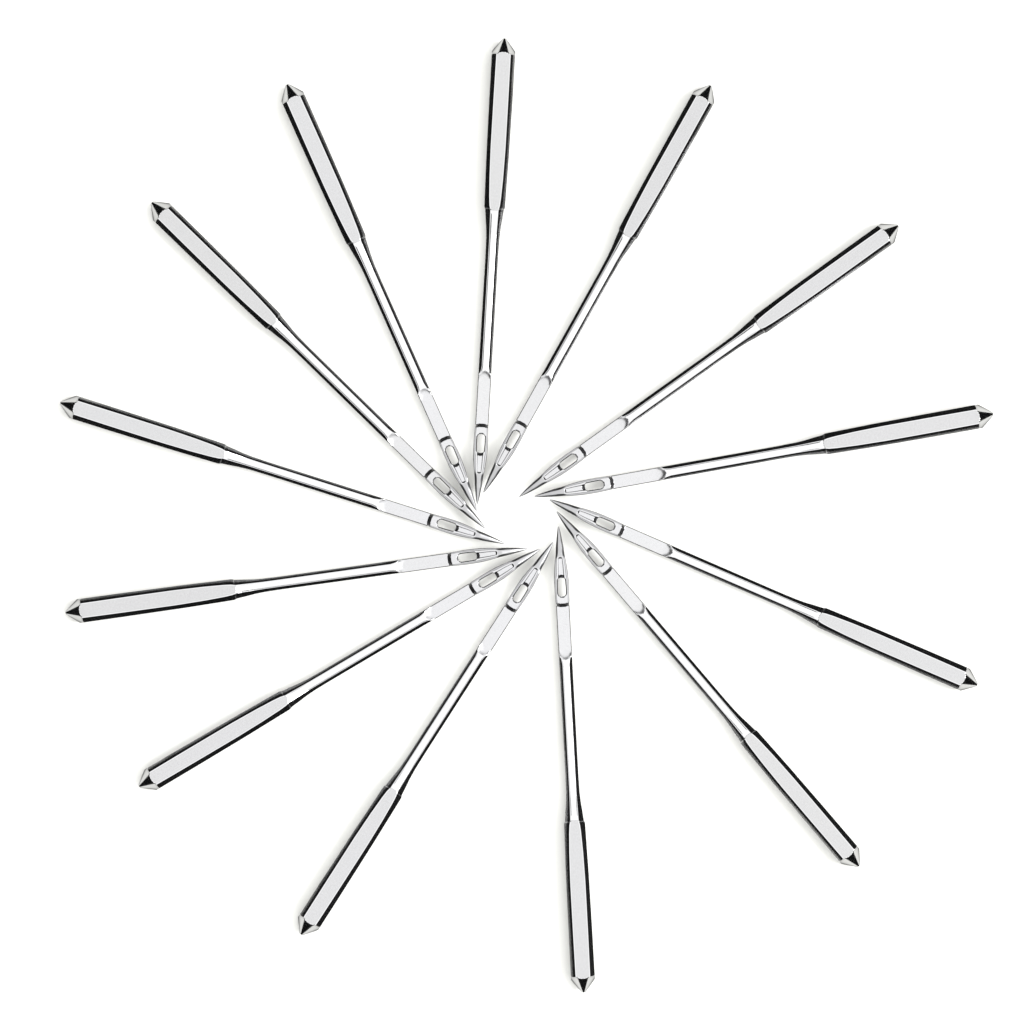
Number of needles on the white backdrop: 13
